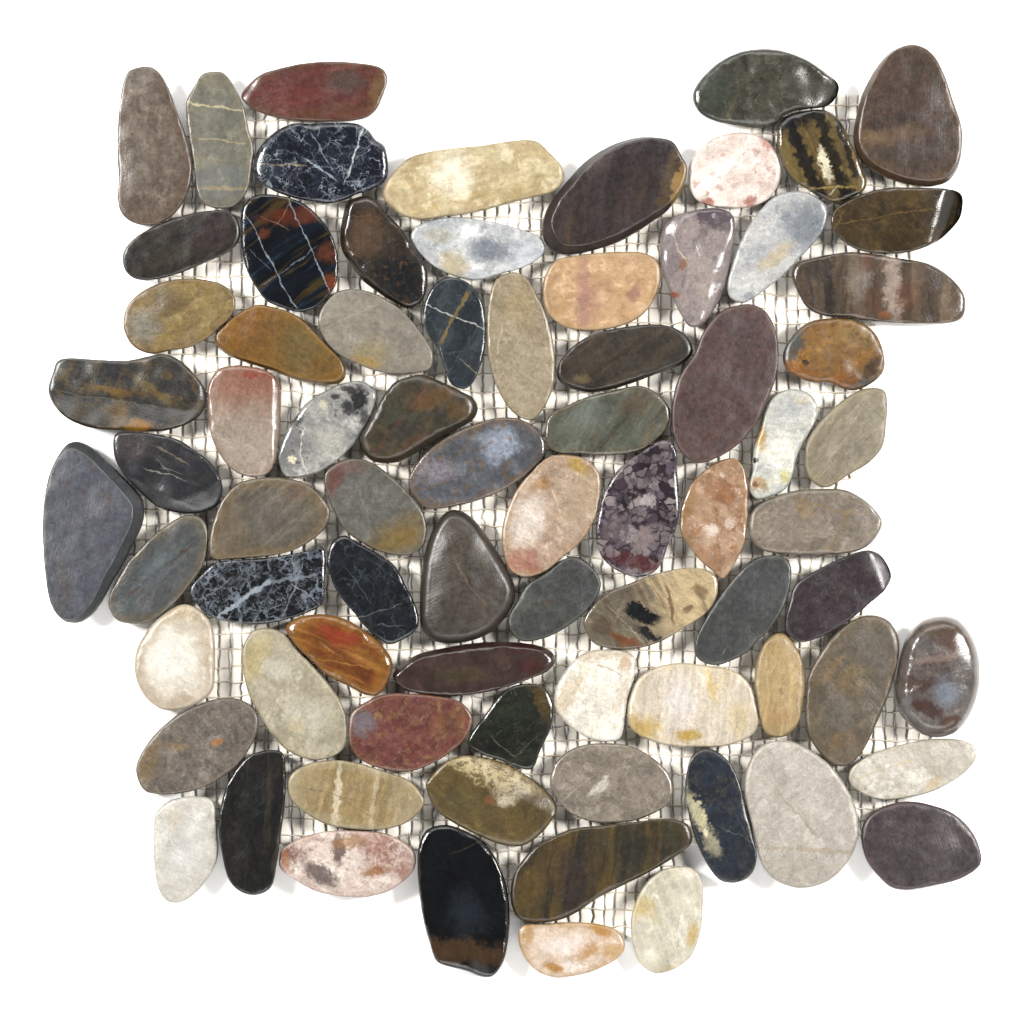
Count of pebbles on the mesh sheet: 77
